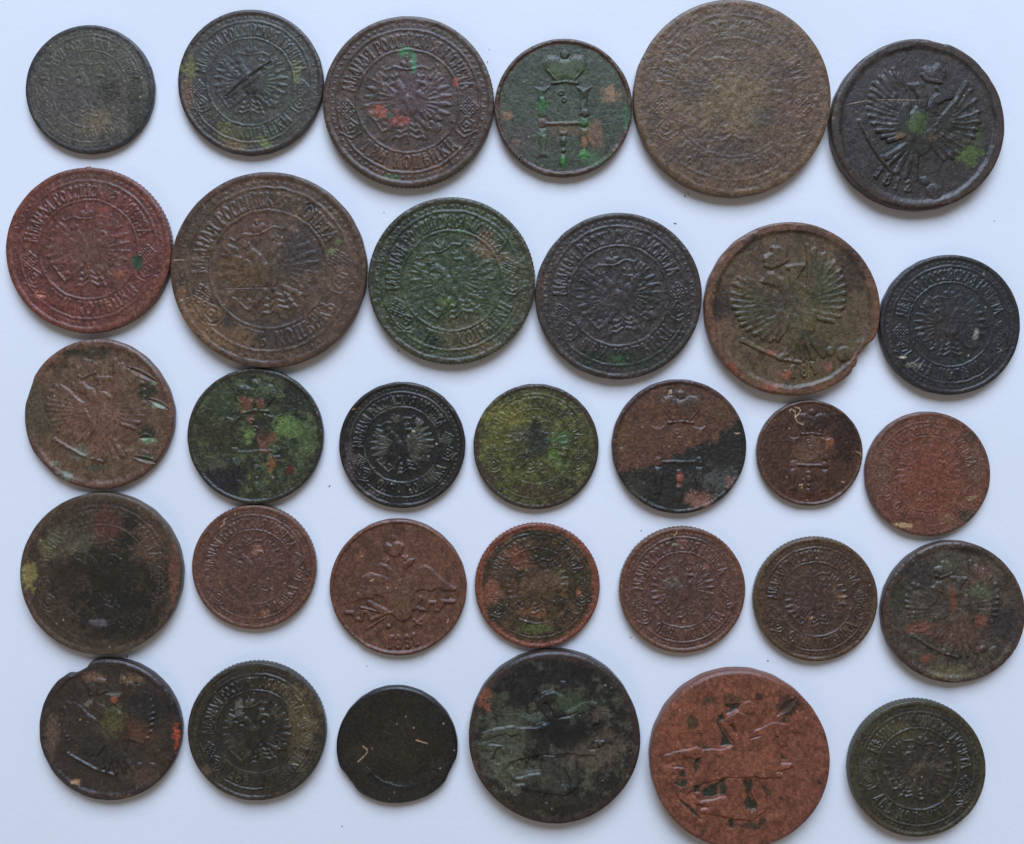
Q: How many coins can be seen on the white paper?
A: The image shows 32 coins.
